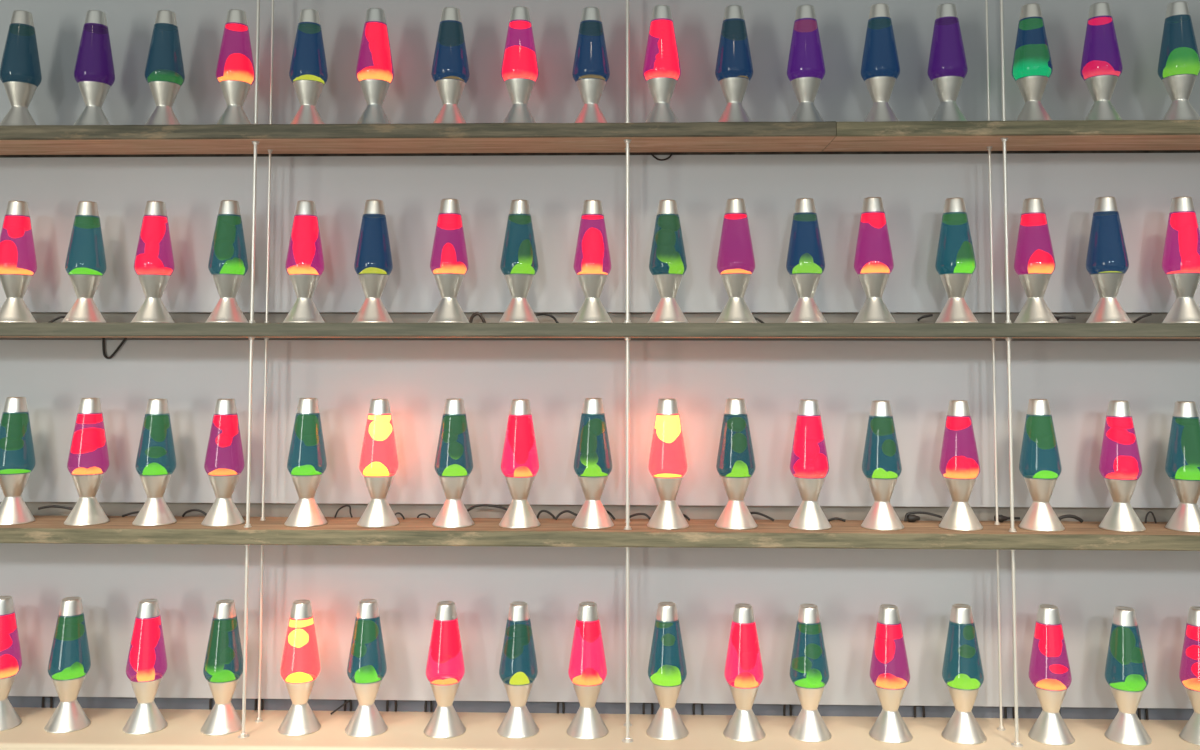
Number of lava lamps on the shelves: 68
